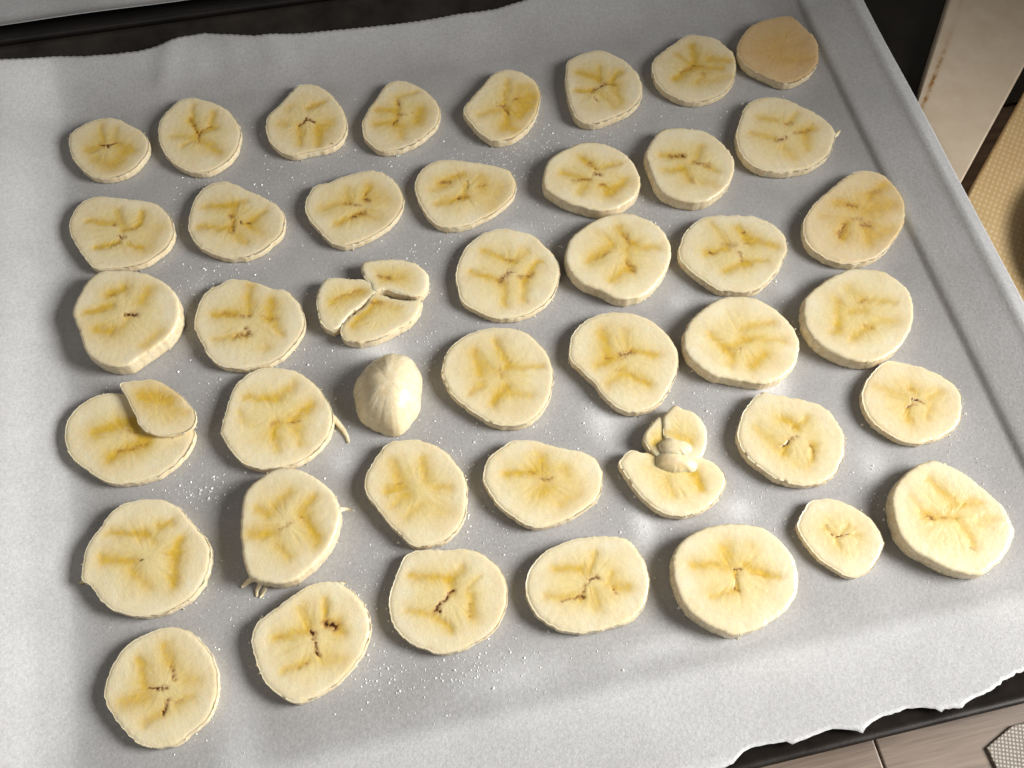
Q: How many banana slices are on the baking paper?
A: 43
